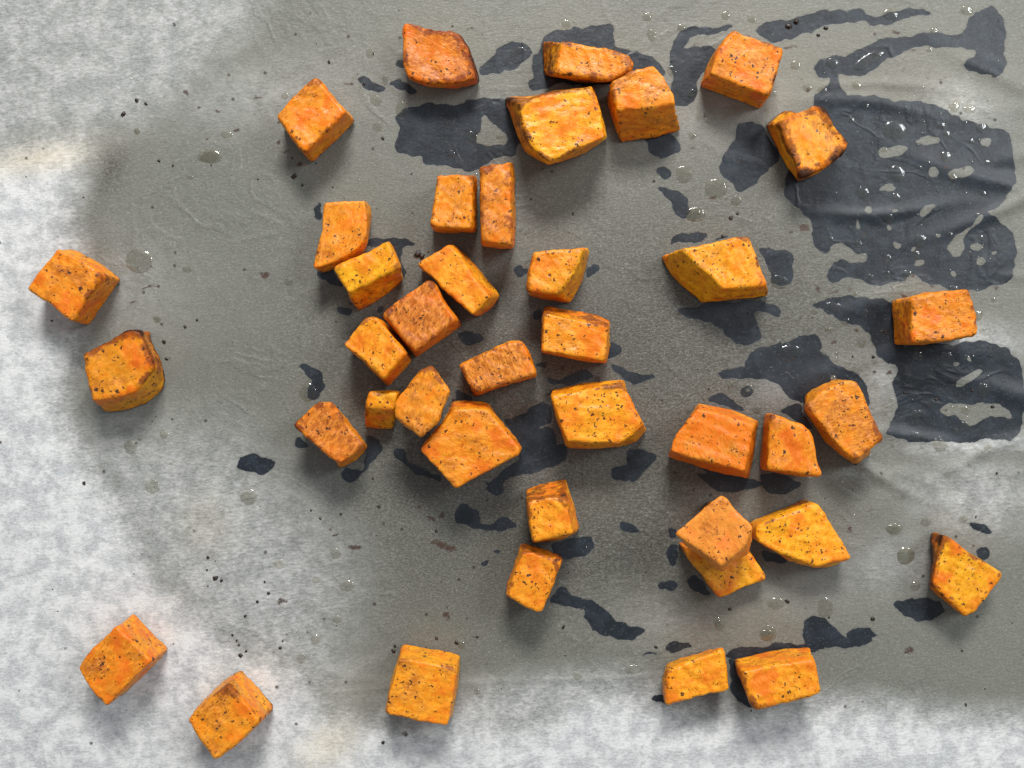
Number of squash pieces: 40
